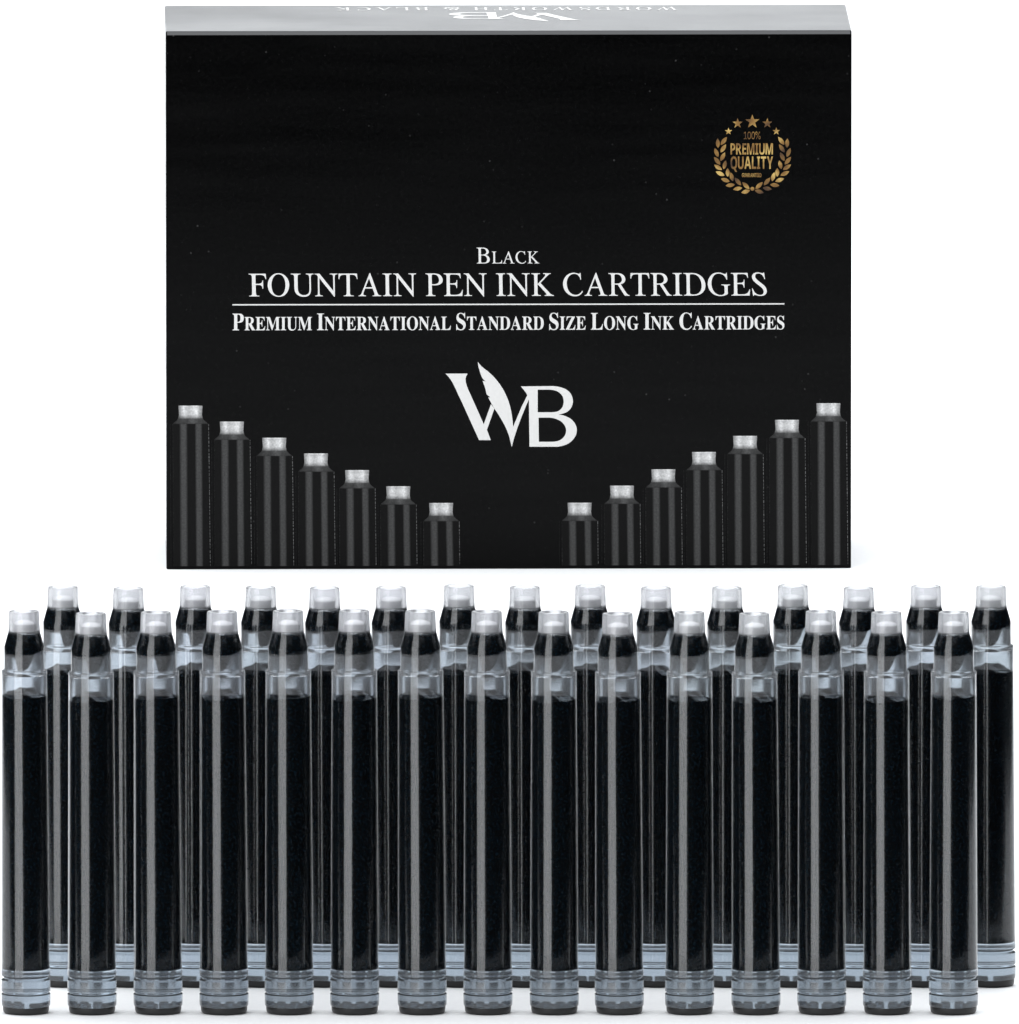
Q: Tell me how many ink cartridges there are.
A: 30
